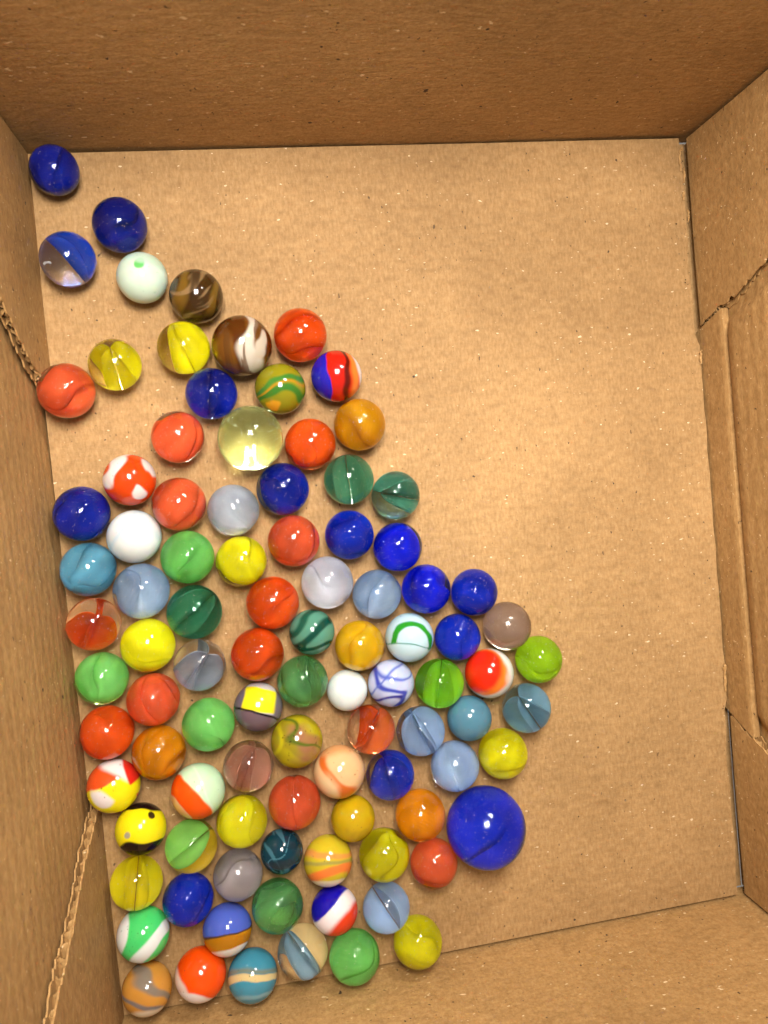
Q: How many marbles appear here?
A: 96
